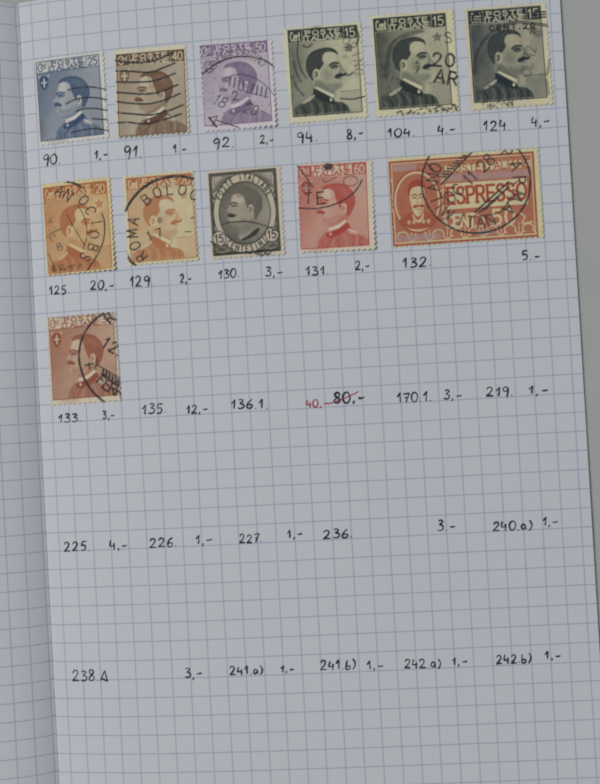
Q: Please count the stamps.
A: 12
